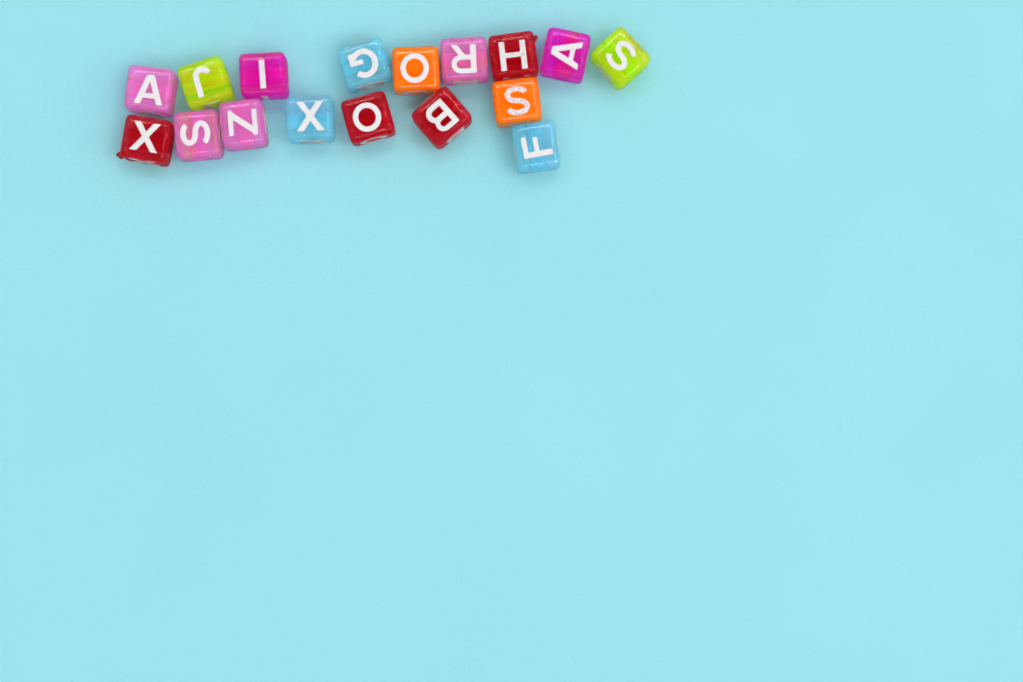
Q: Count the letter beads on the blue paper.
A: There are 17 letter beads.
